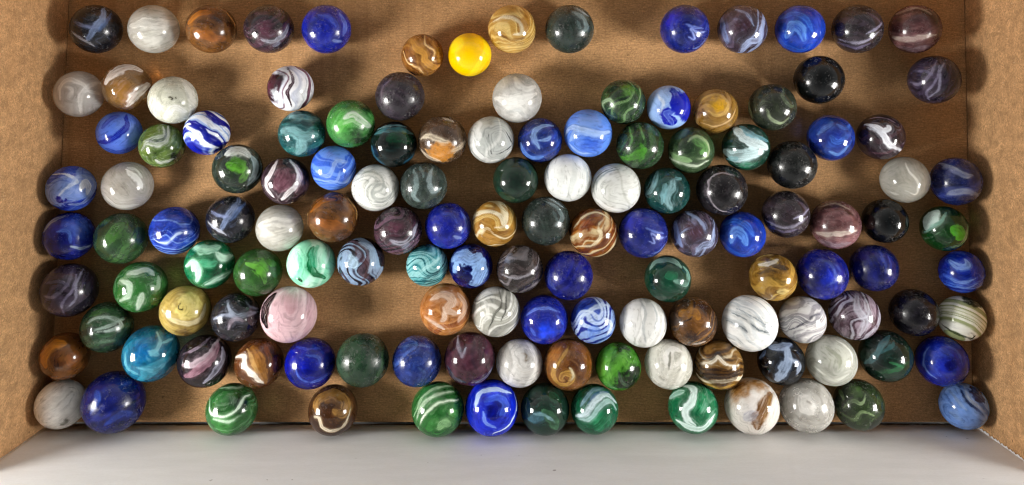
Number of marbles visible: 134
